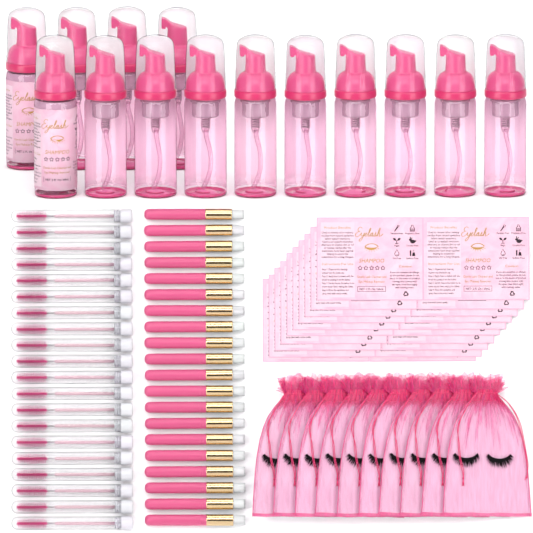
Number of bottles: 14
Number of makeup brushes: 20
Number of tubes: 20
